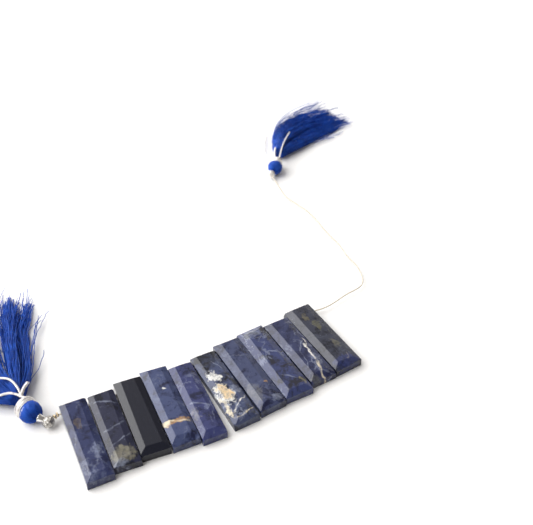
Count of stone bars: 10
